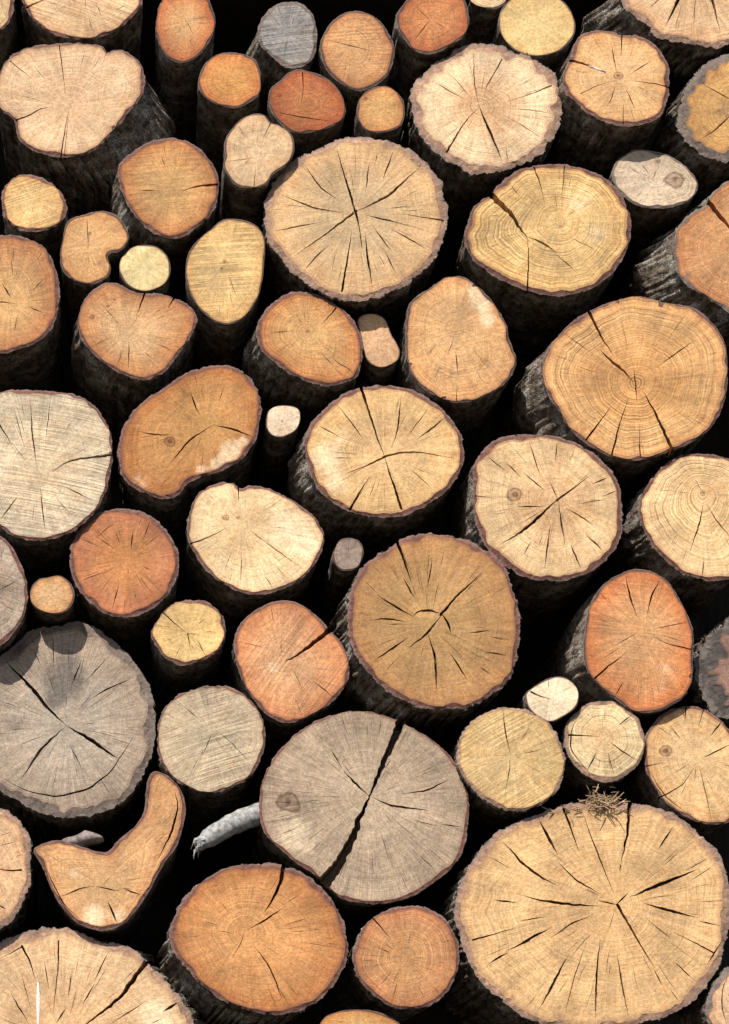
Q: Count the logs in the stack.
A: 63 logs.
